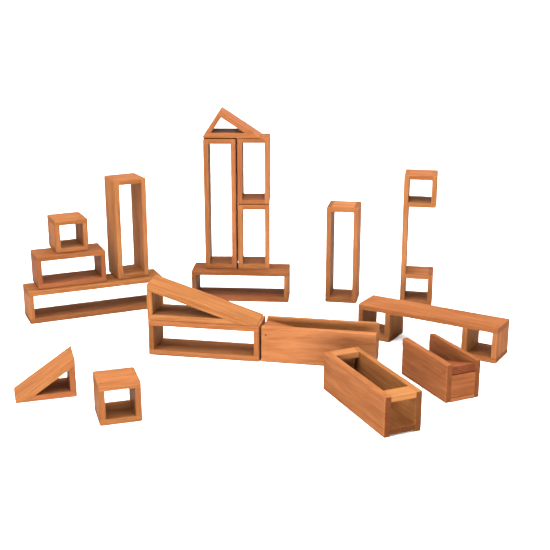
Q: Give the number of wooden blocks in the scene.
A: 19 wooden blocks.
